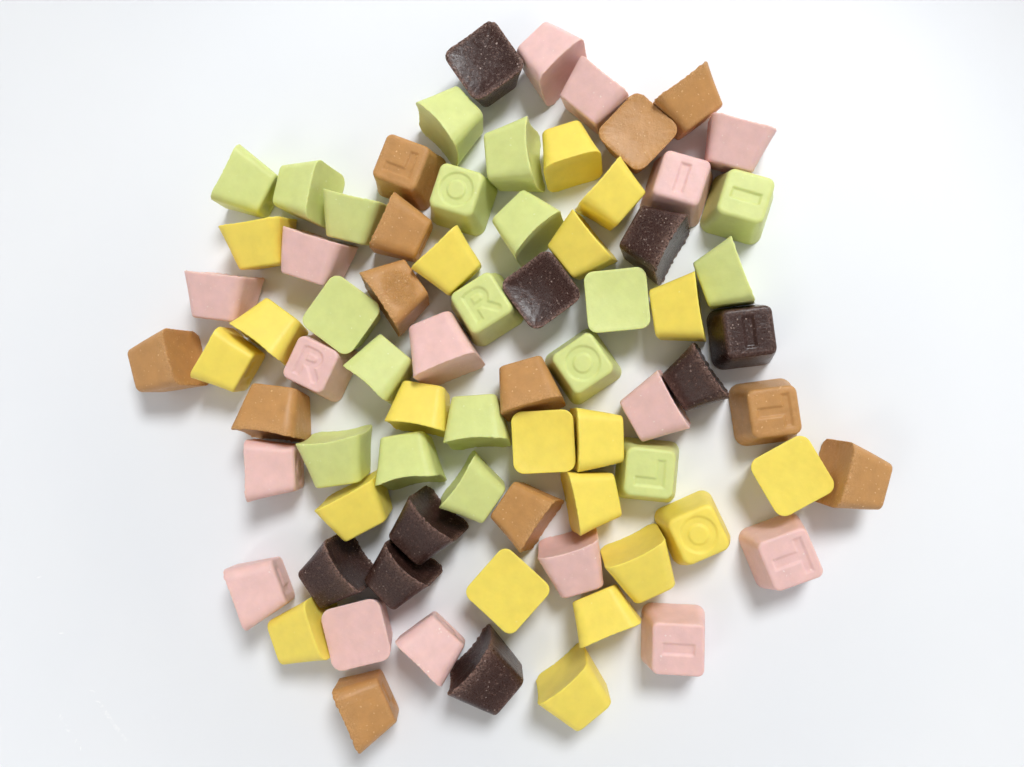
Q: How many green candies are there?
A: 19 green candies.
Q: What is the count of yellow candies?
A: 20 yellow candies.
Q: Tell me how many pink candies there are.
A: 16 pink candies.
